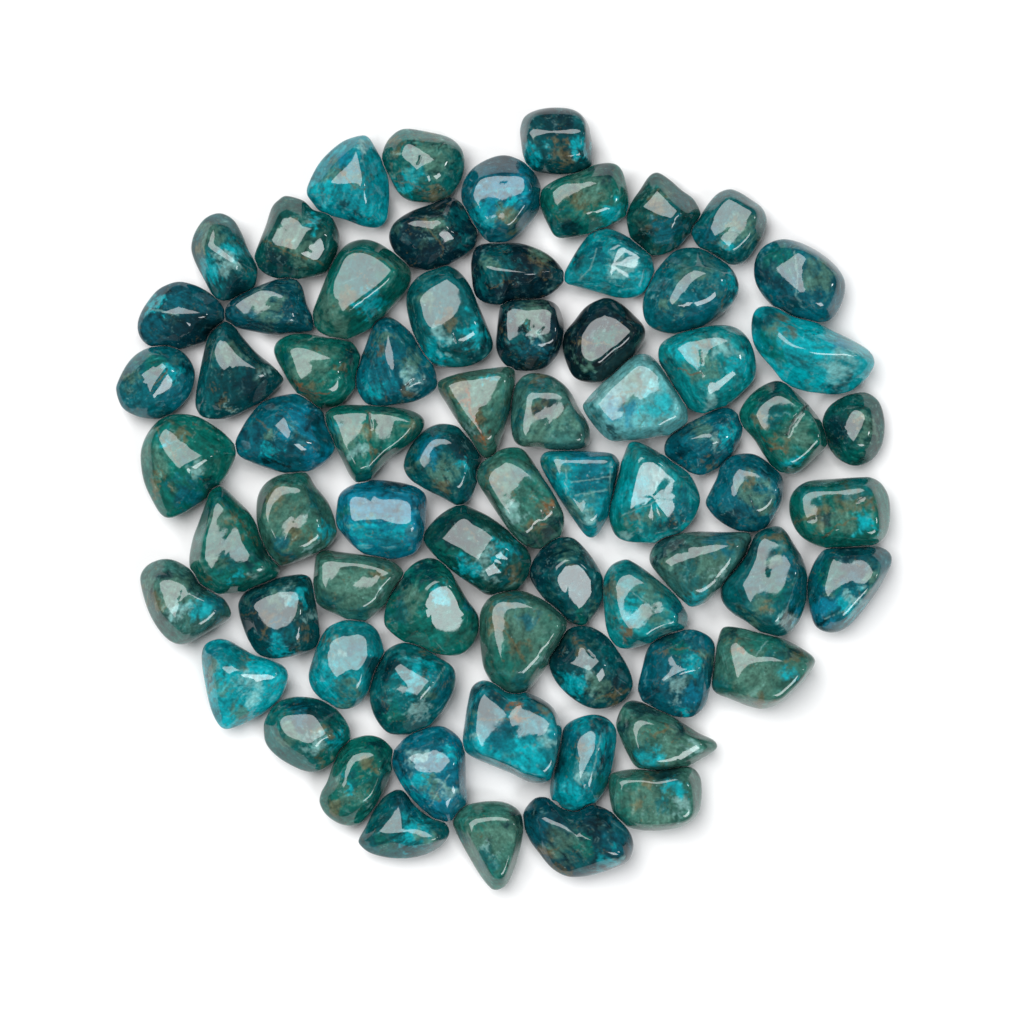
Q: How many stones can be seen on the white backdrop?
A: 71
